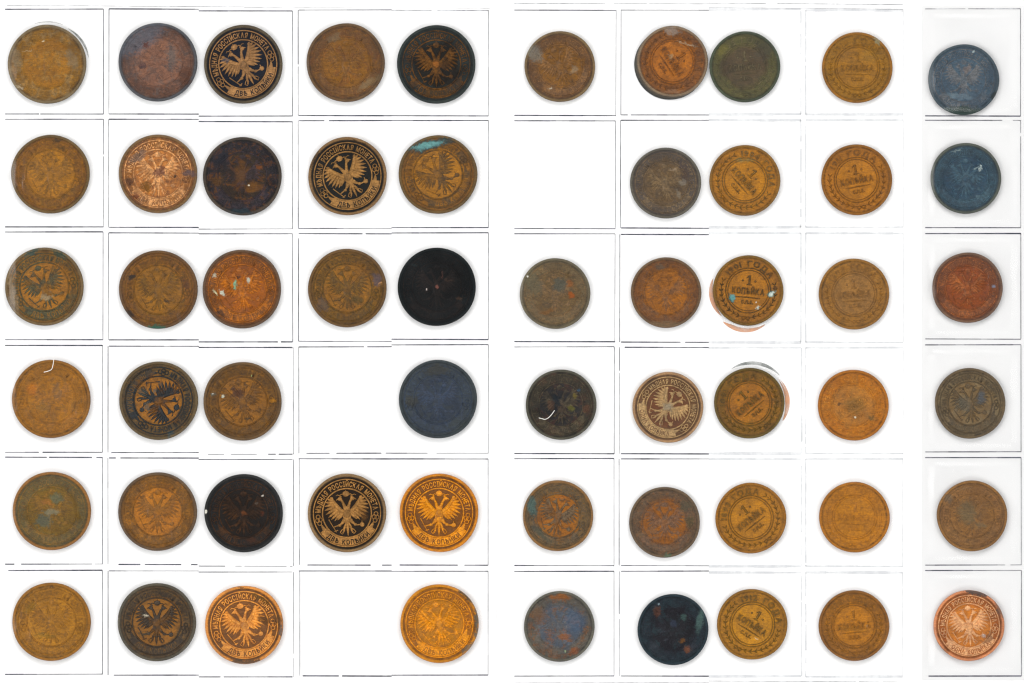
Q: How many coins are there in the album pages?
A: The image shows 57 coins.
